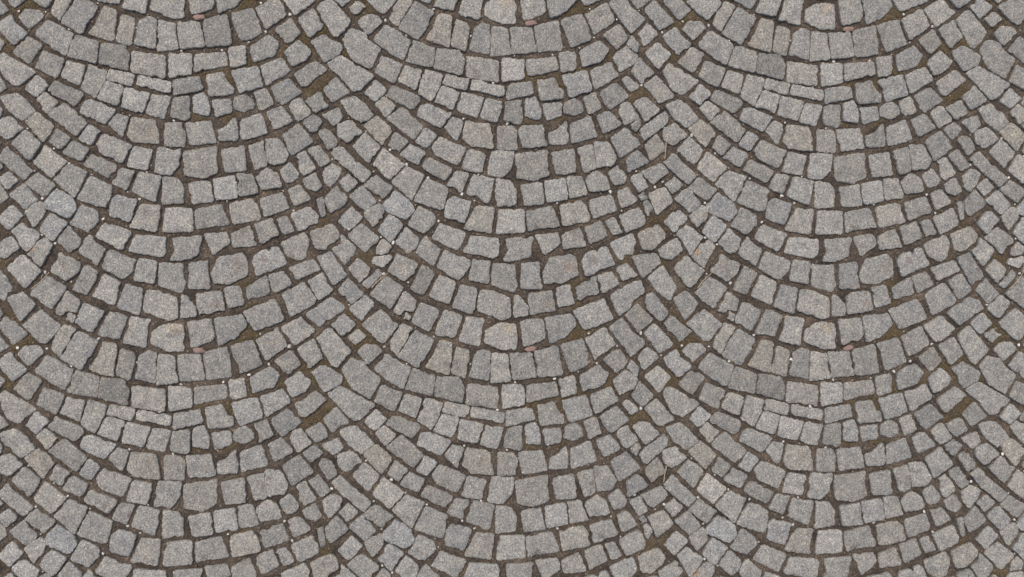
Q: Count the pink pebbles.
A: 6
